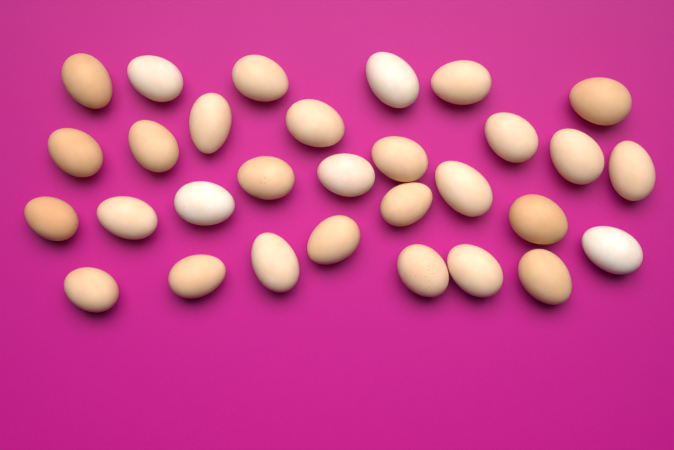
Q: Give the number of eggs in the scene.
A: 30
